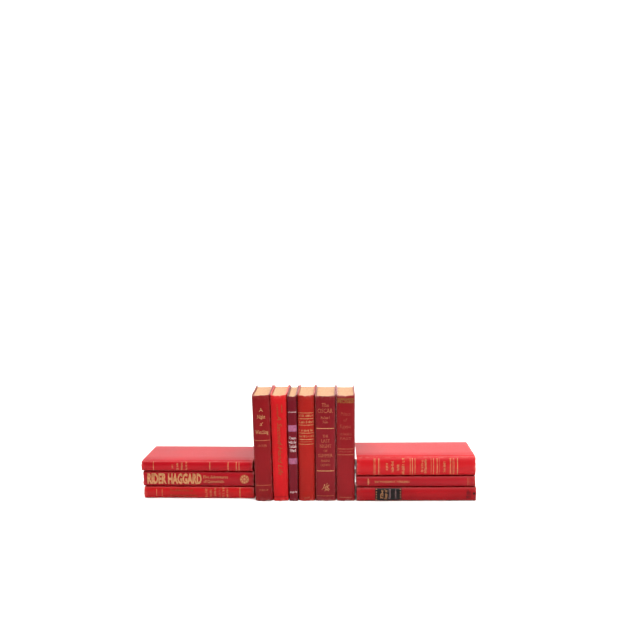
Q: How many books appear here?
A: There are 12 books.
